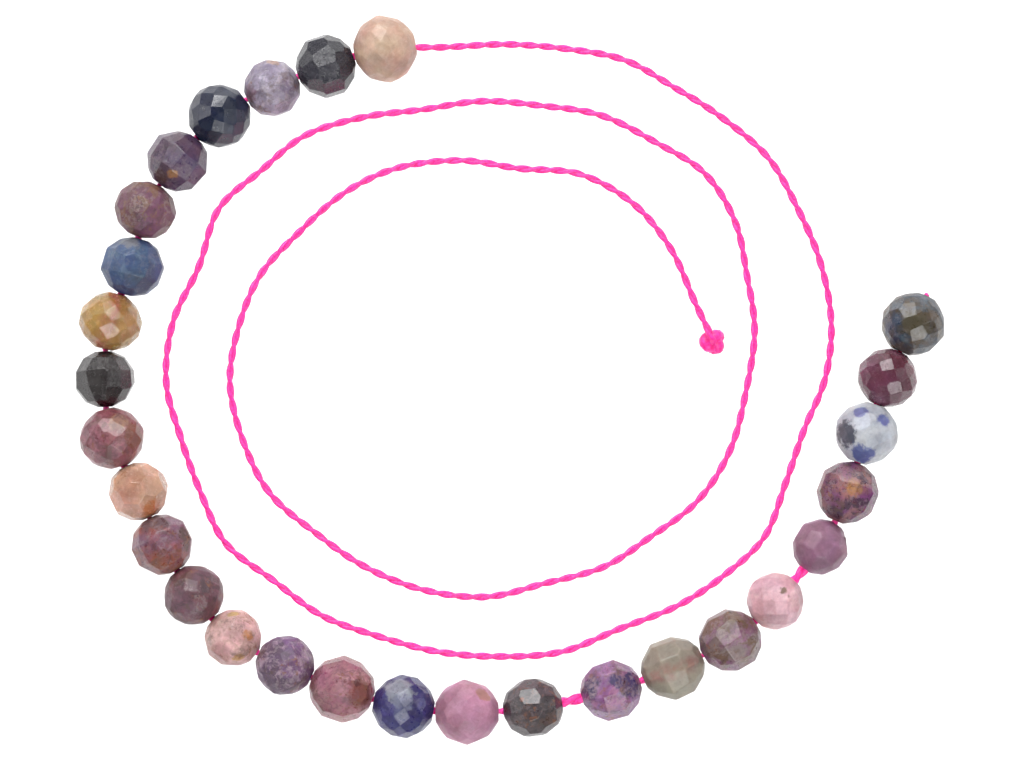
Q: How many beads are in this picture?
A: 28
